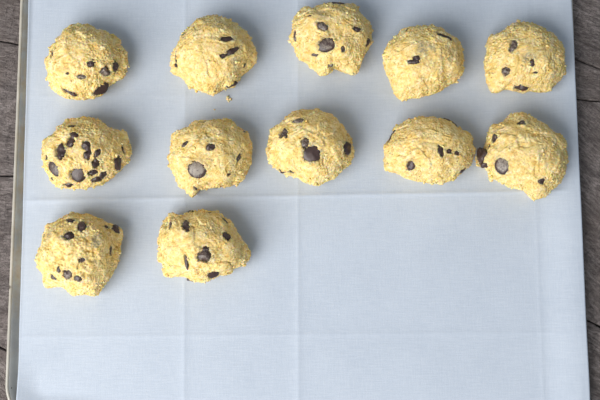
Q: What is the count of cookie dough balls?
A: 12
